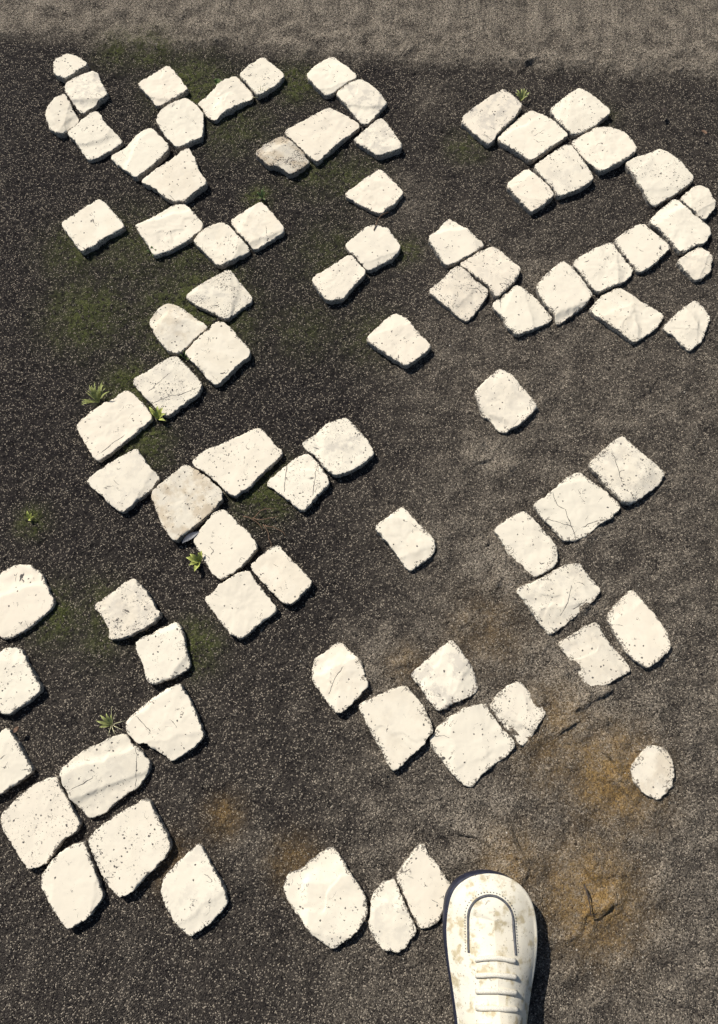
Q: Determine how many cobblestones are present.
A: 83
